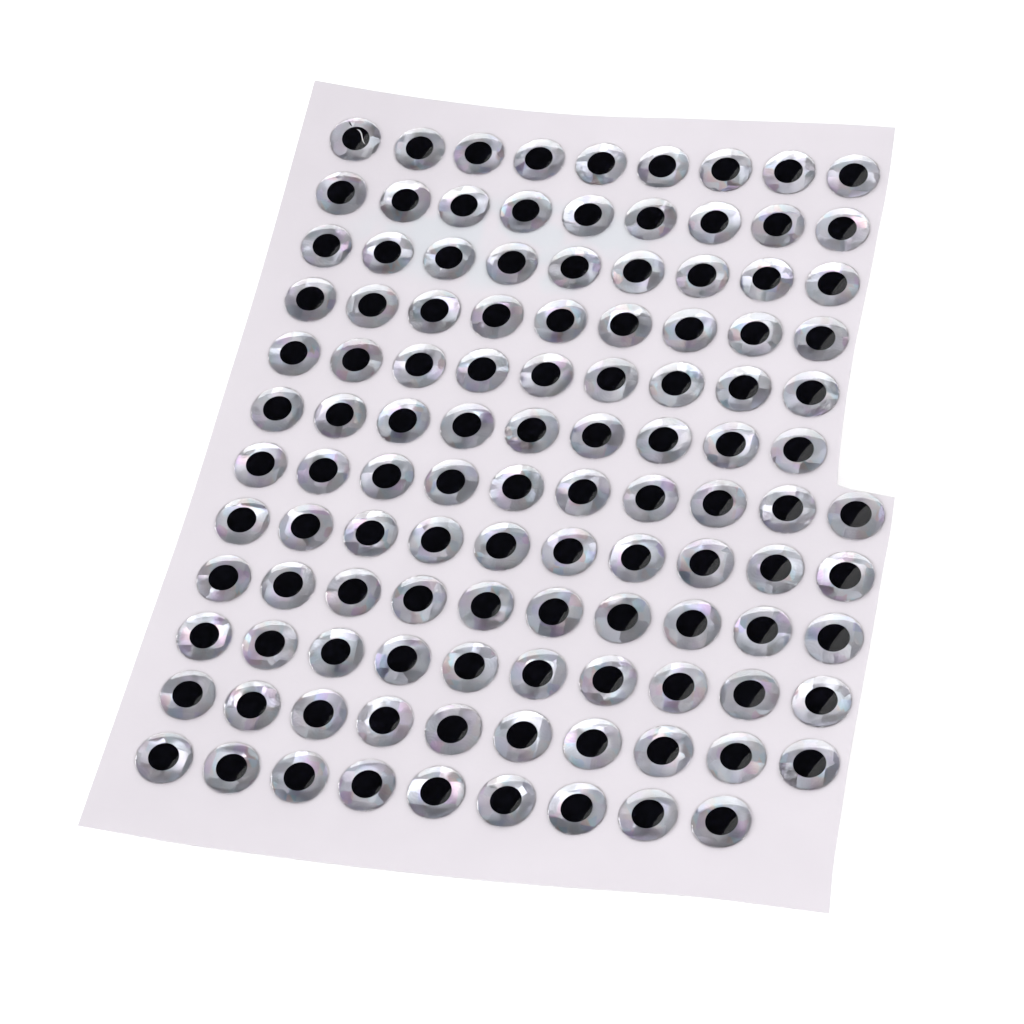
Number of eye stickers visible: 113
